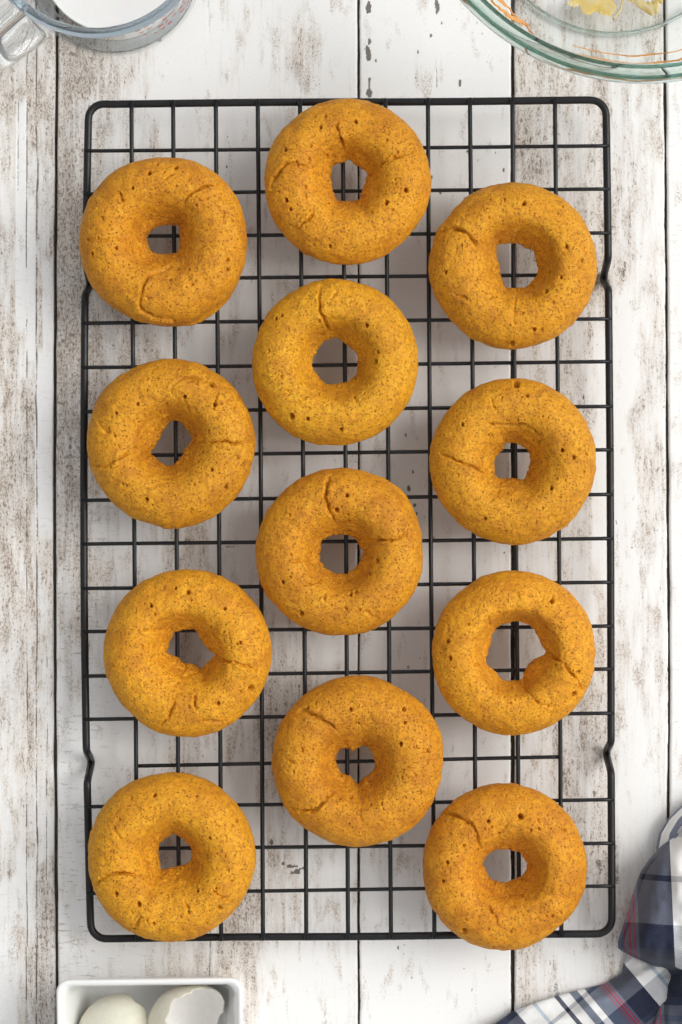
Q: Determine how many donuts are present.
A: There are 12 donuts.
